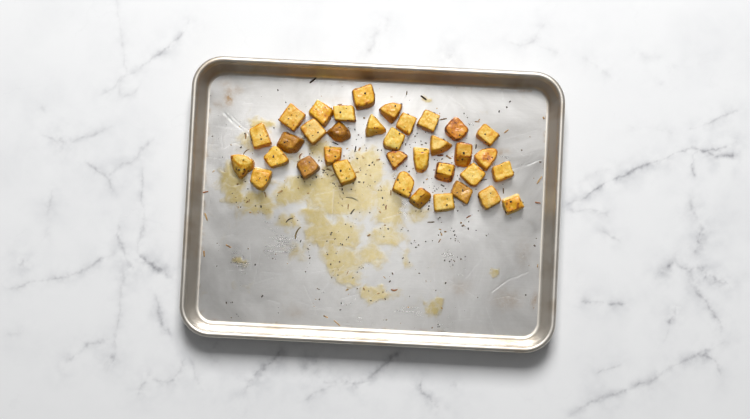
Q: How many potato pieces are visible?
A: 35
